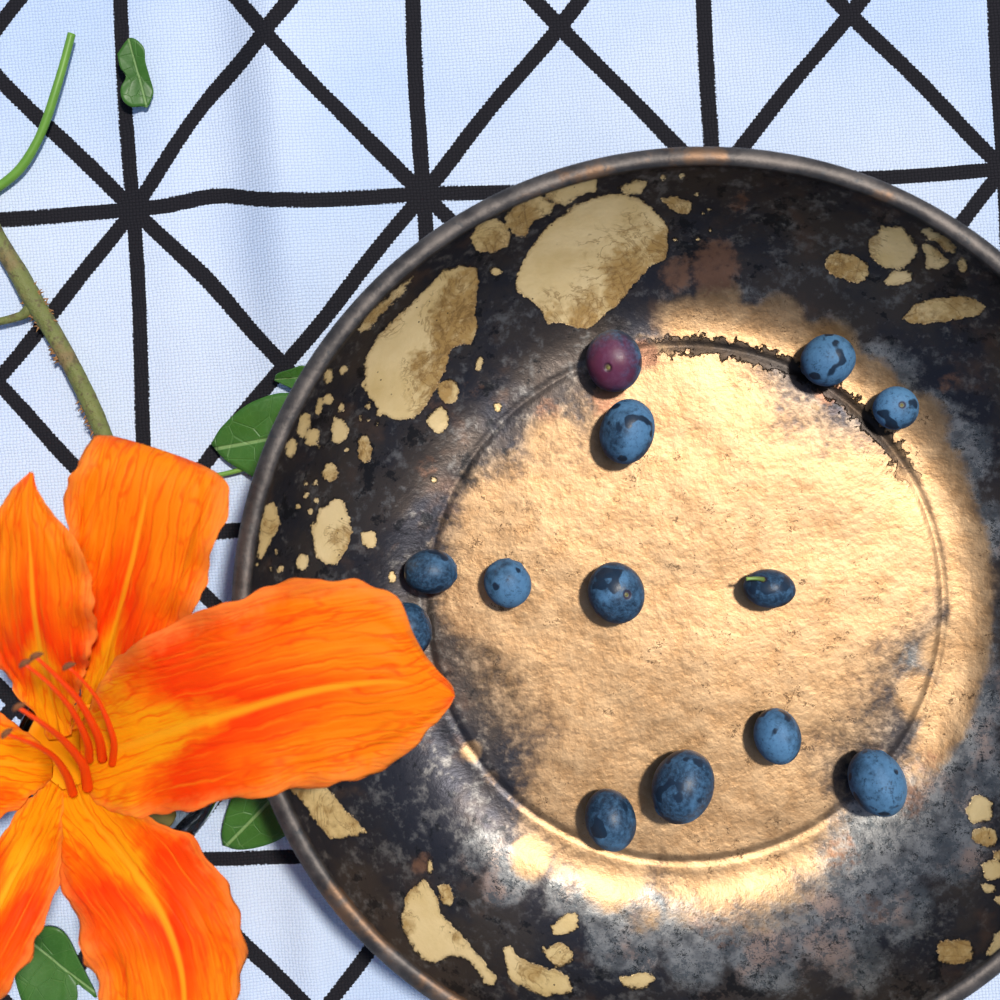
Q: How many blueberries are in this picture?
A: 13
